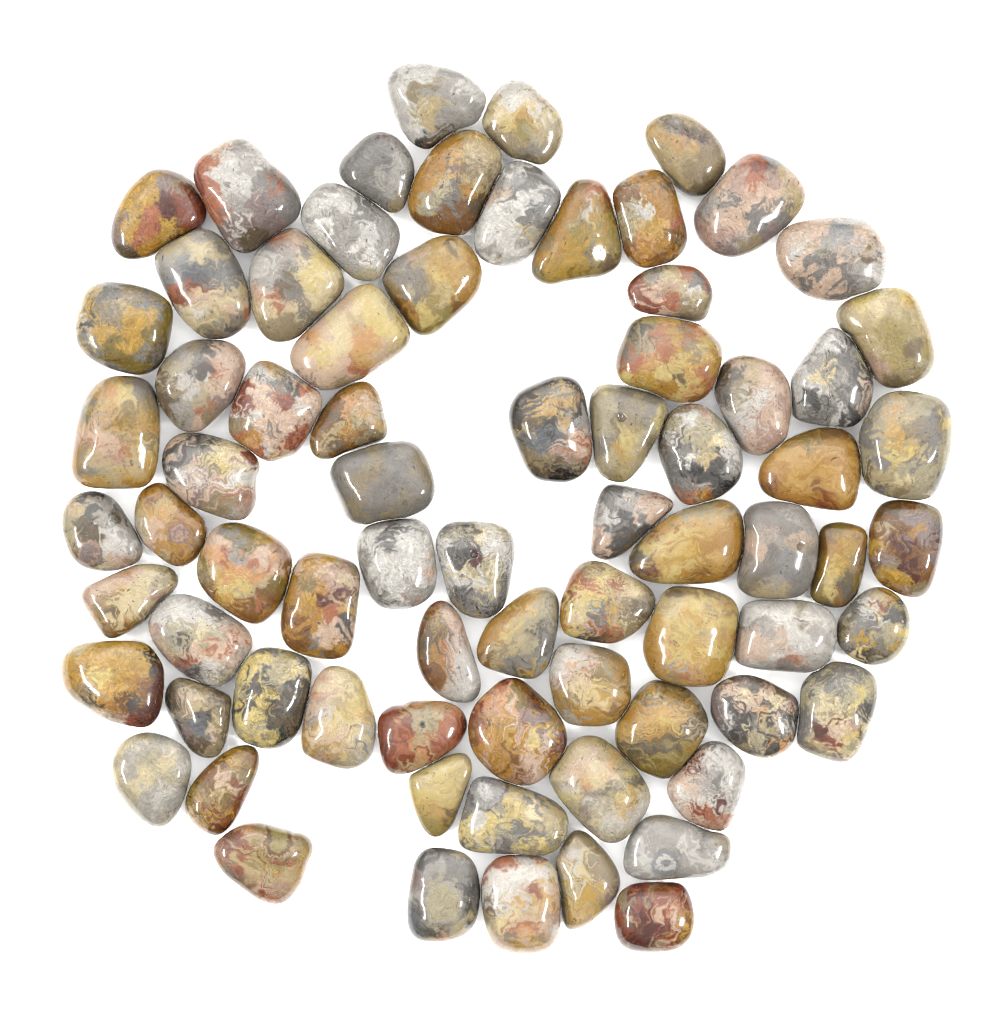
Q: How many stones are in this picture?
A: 75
